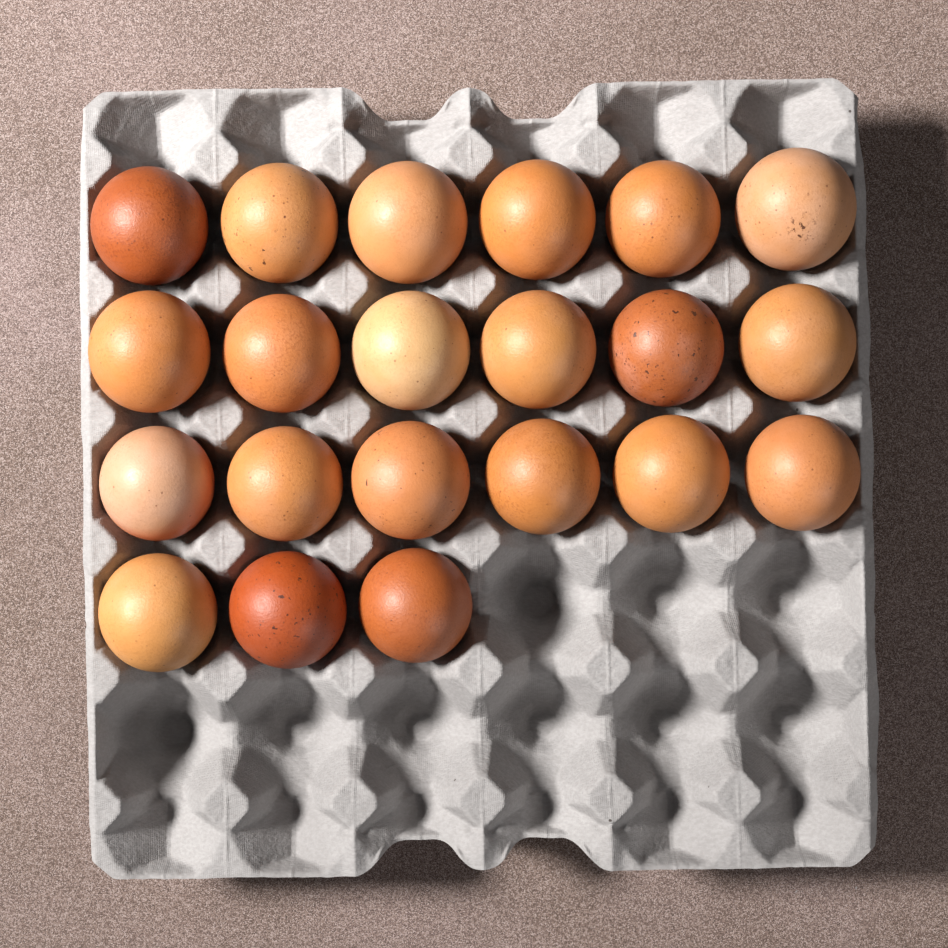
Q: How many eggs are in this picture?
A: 21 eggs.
